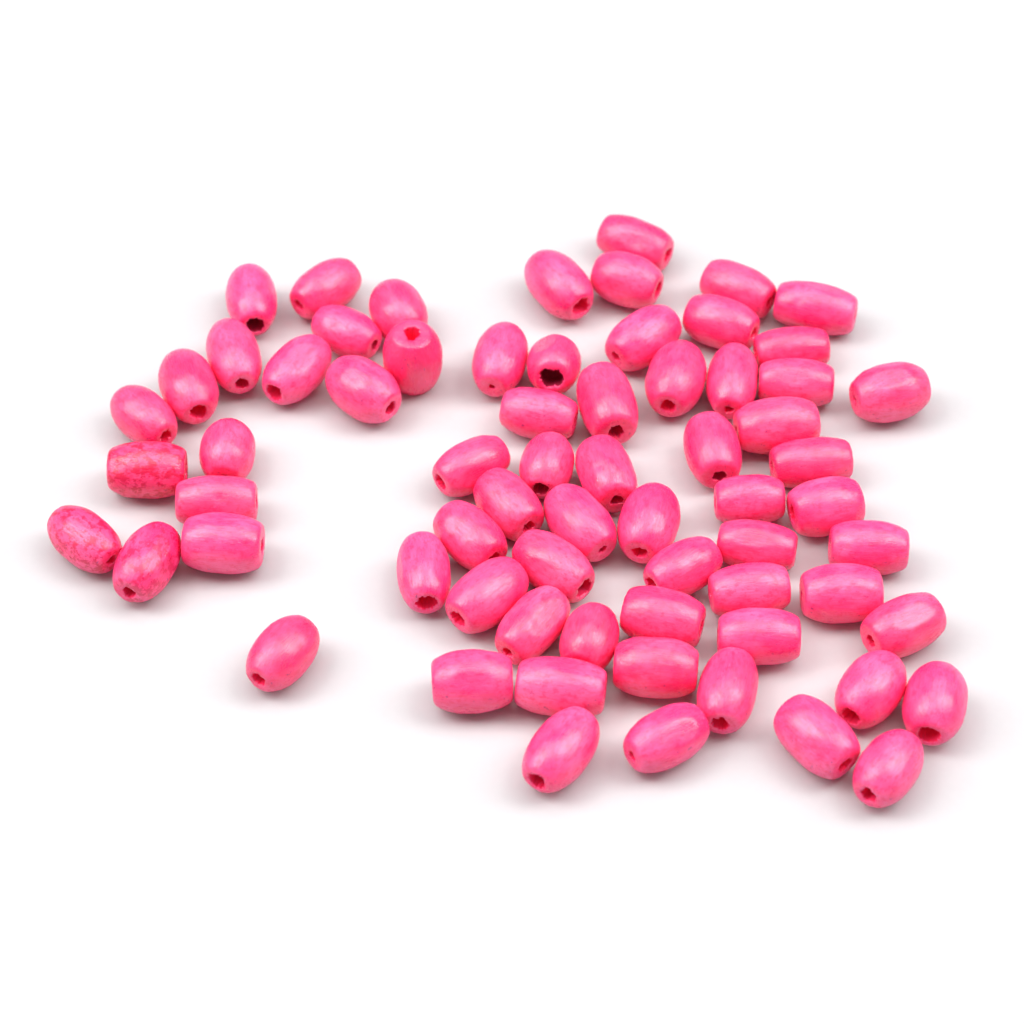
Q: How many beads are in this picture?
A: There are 68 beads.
